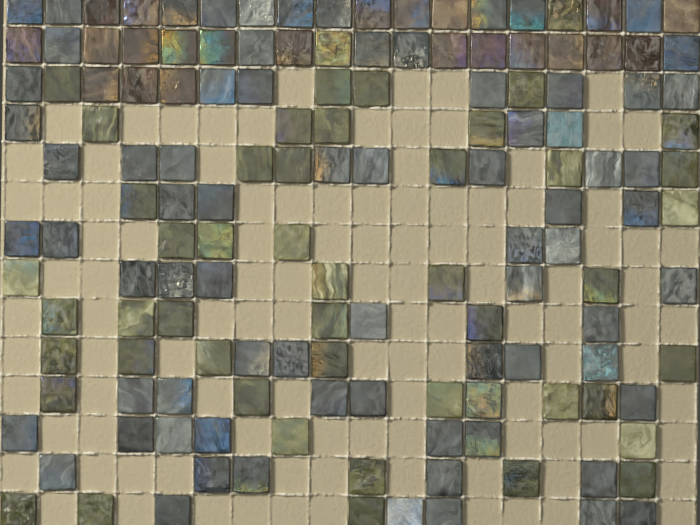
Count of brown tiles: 23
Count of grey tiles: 75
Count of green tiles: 47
